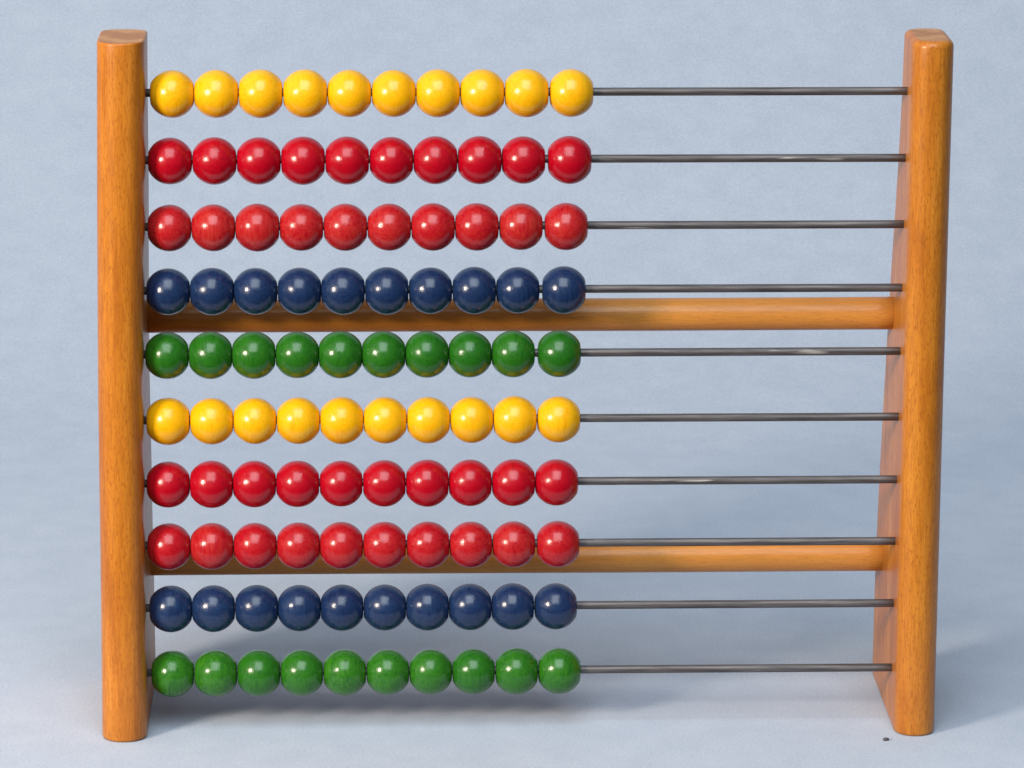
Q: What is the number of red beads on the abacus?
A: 40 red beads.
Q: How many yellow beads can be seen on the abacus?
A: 20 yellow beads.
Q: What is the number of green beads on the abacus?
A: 20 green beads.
